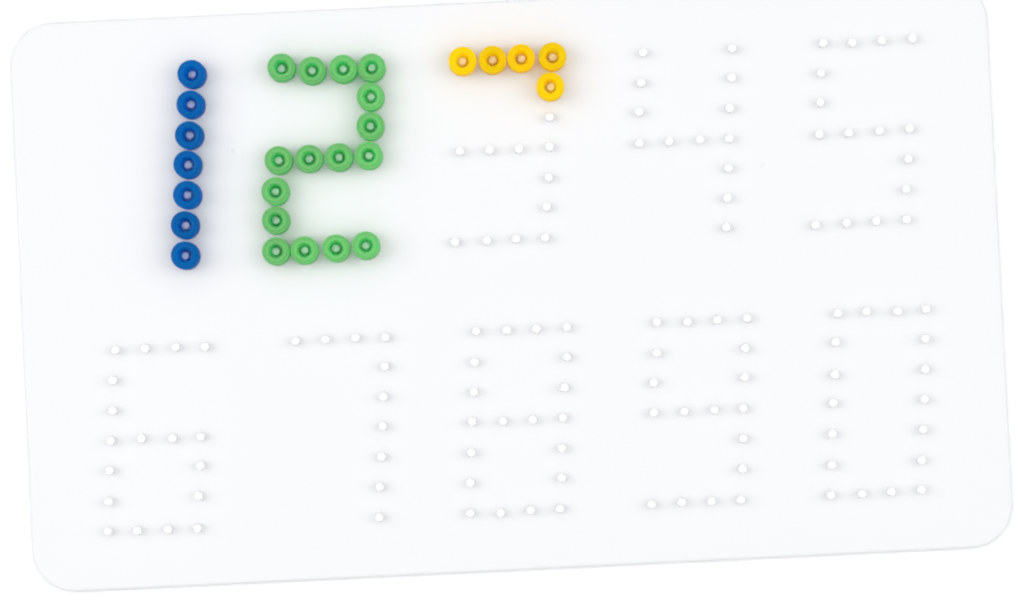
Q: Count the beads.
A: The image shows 28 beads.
